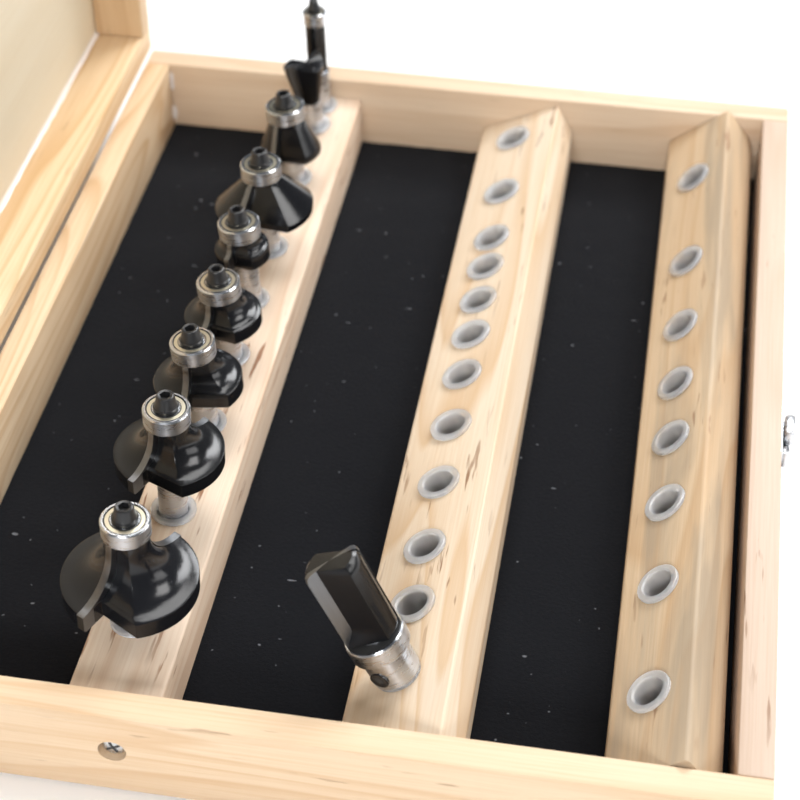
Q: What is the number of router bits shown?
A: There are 10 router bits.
